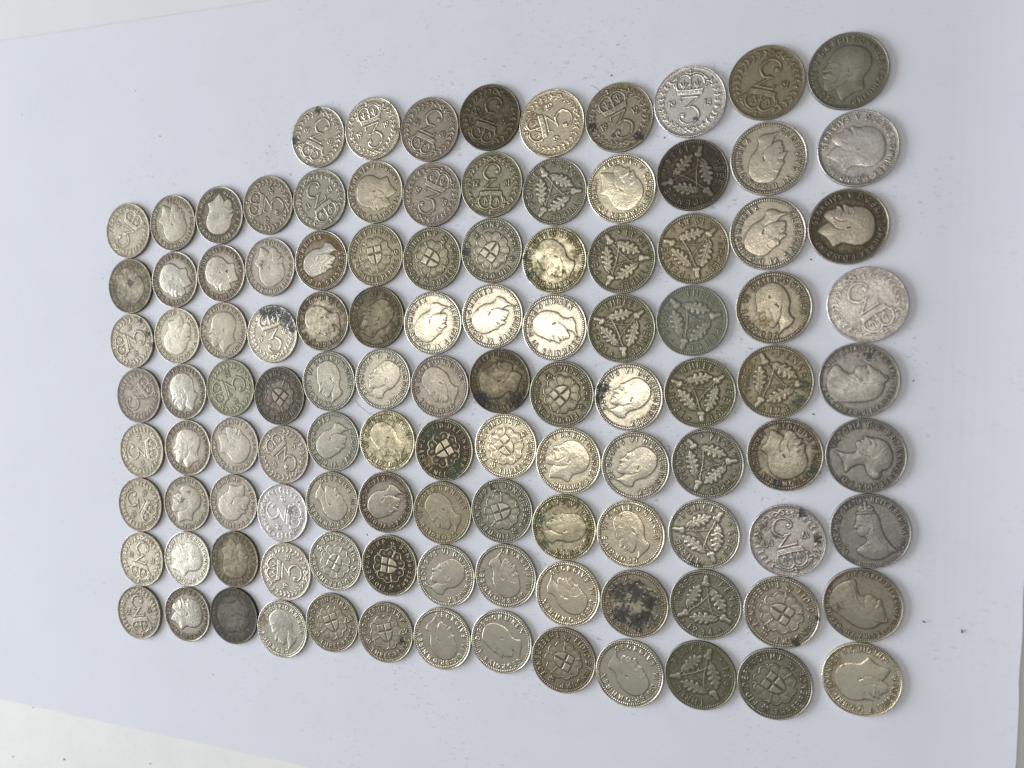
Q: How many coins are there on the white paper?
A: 113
